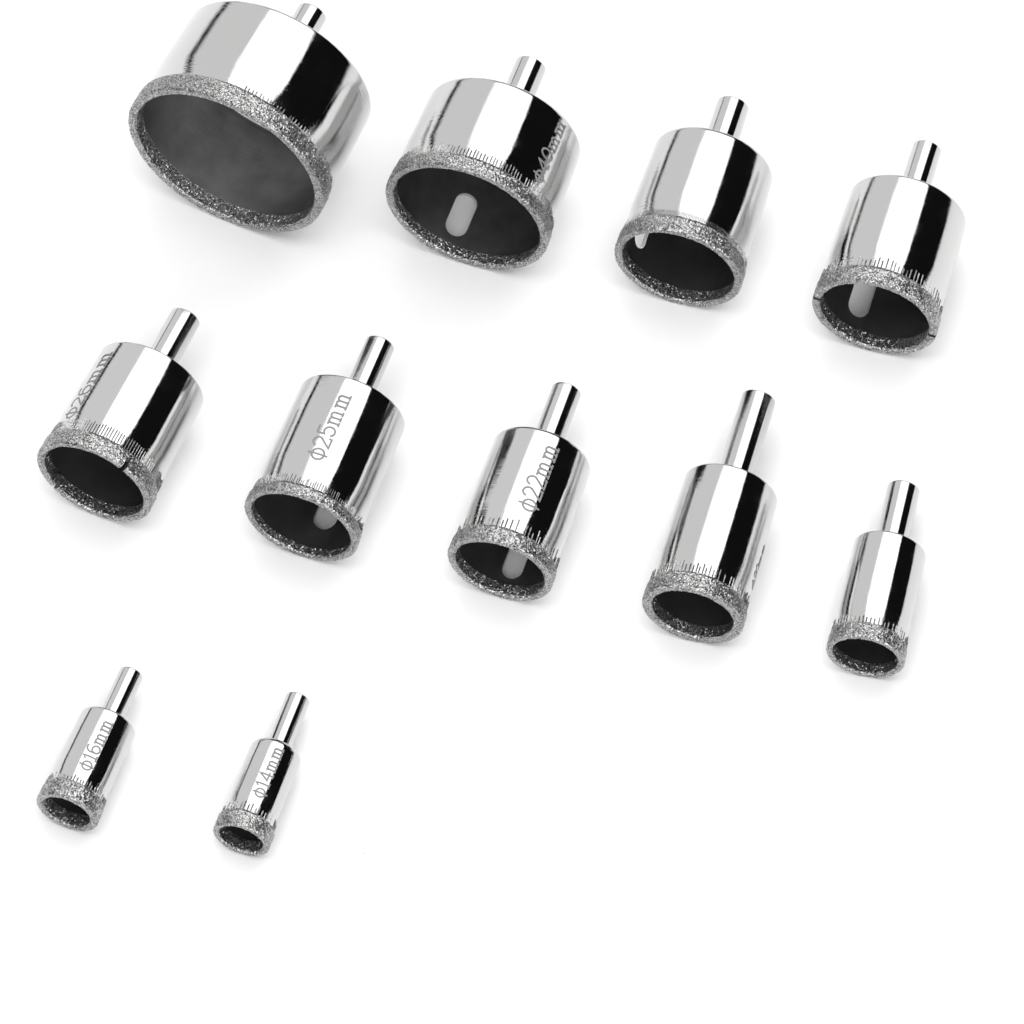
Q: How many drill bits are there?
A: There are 11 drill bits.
